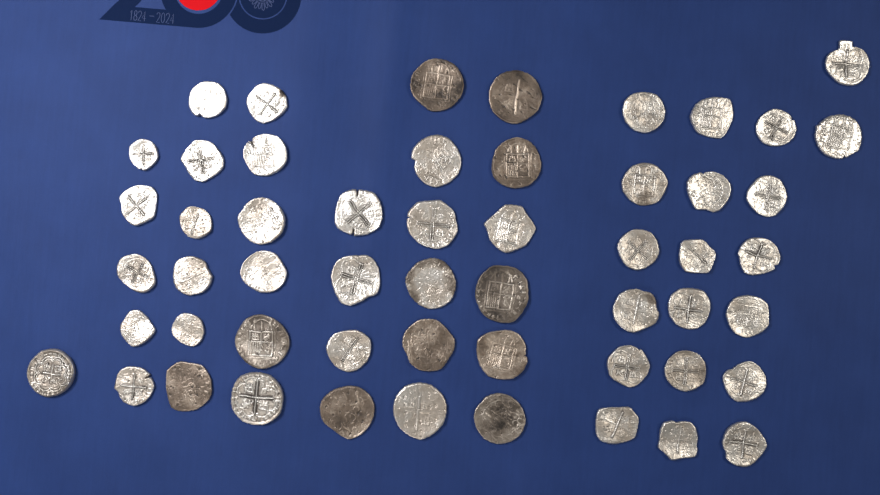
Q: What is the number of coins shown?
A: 54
